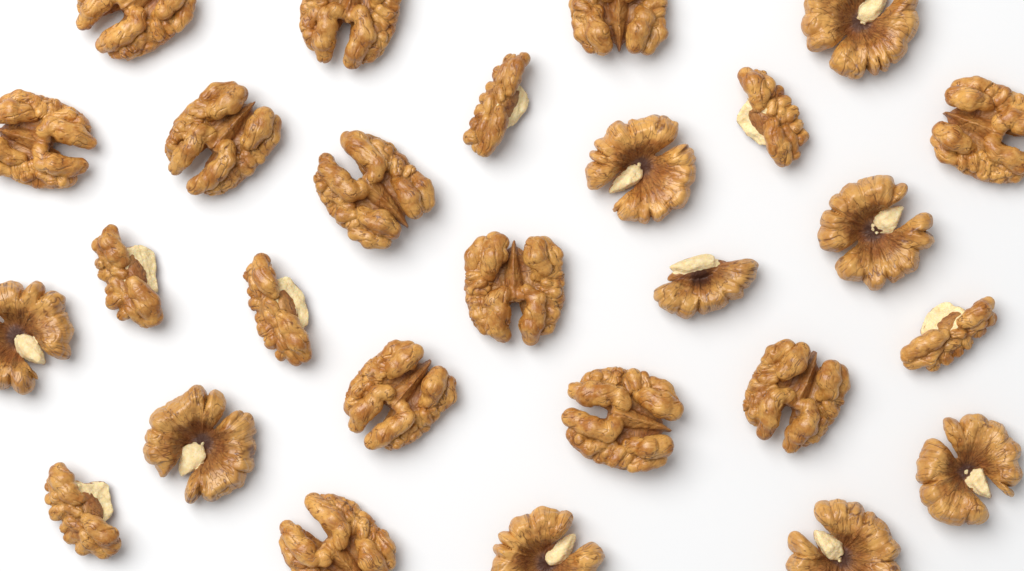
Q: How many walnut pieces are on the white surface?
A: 27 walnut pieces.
